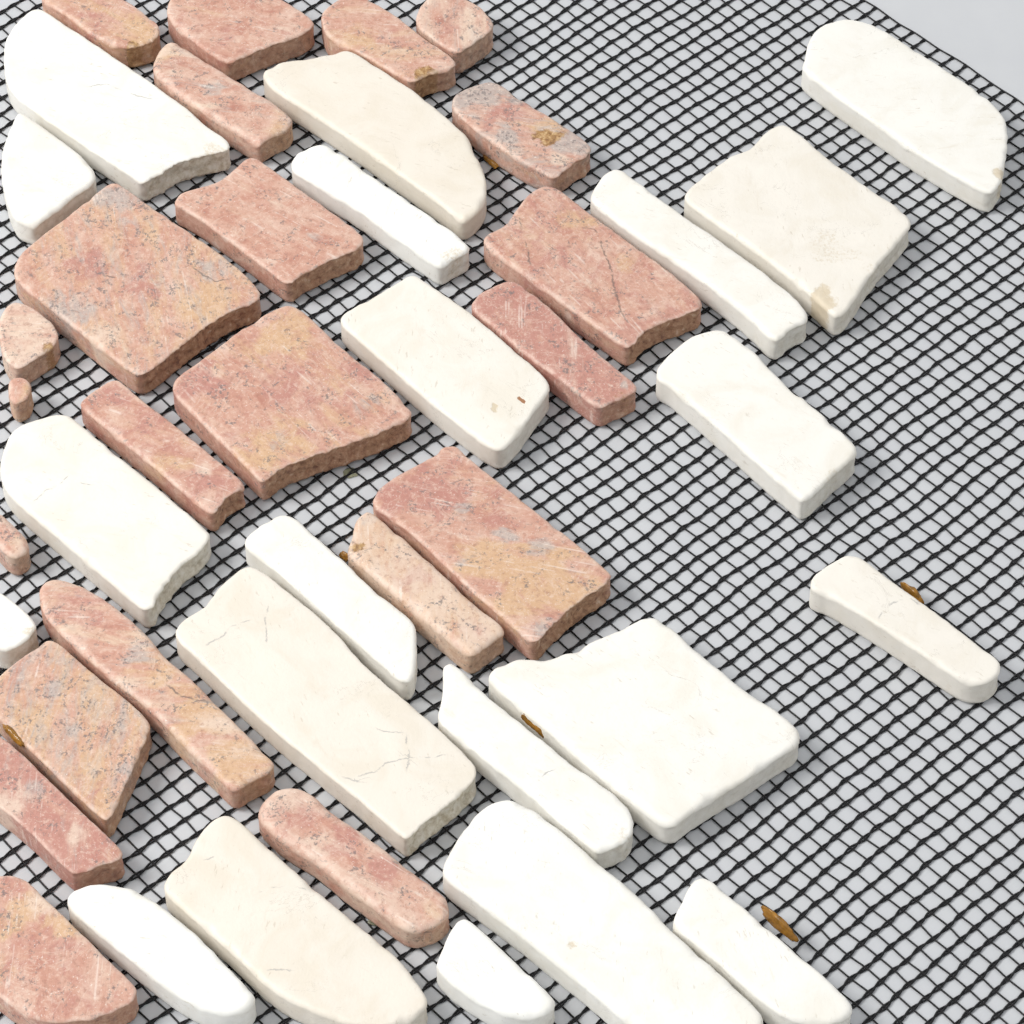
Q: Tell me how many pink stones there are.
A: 22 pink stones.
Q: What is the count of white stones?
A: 21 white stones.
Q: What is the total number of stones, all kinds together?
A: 43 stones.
